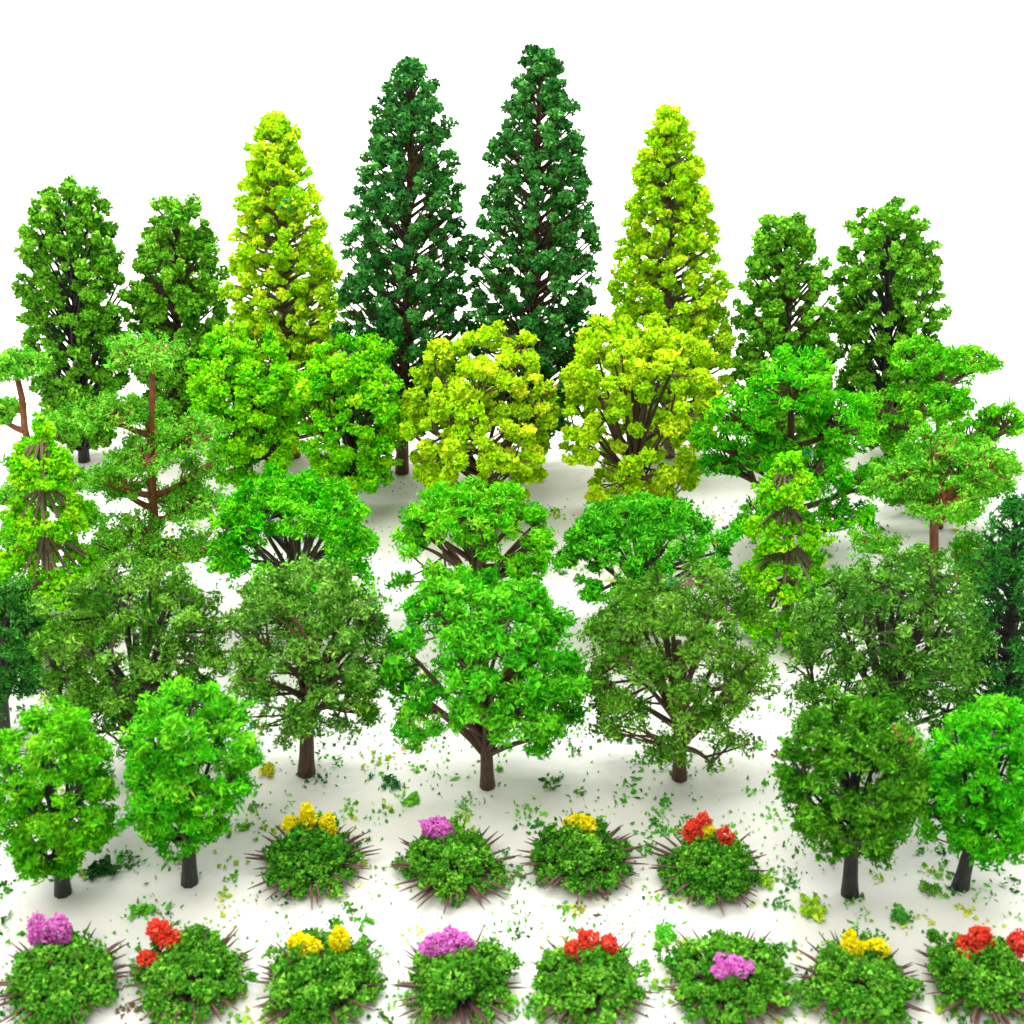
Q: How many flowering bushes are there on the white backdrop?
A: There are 12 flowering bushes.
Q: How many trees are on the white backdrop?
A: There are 33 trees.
